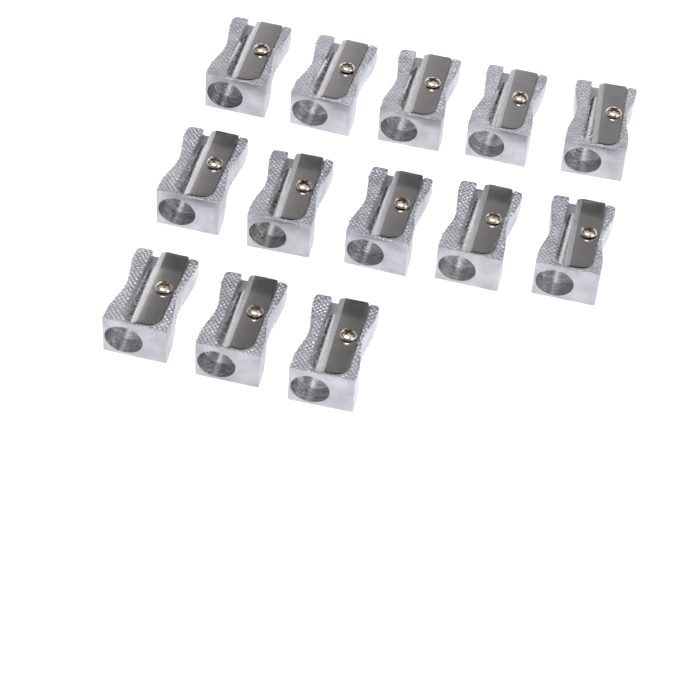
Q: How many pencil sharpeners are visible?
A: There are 13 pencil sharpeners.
